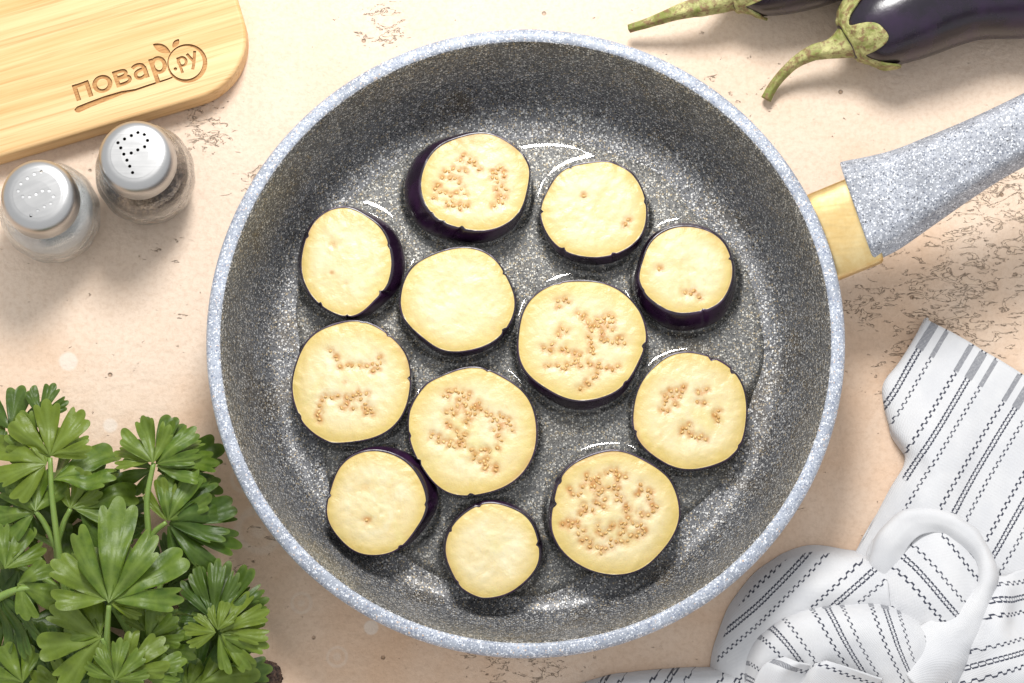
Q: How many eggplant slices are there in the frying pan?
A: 12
